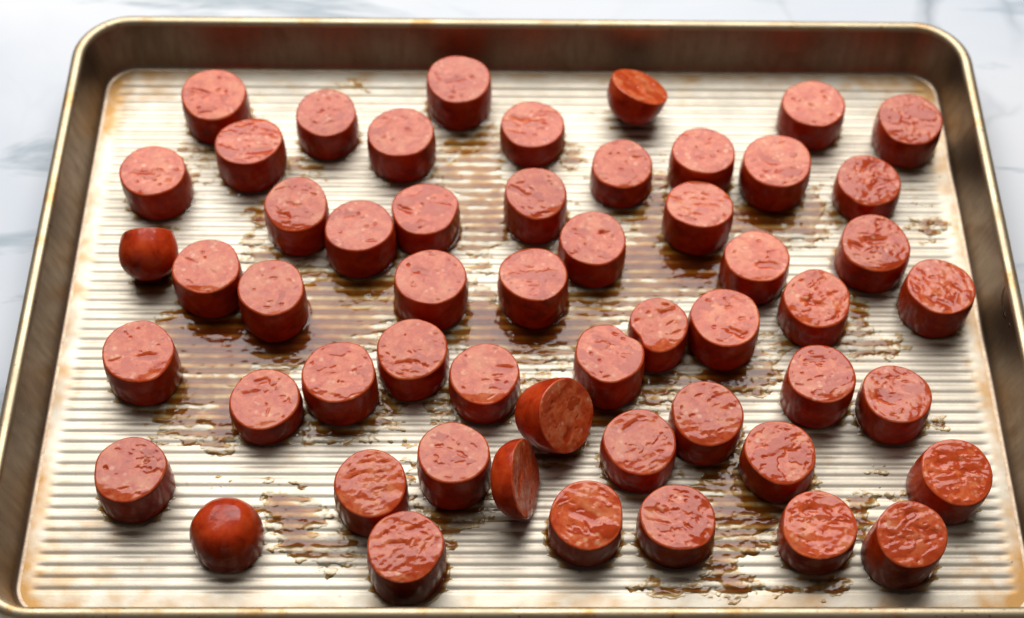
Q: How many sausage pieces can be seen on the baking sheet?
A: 54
